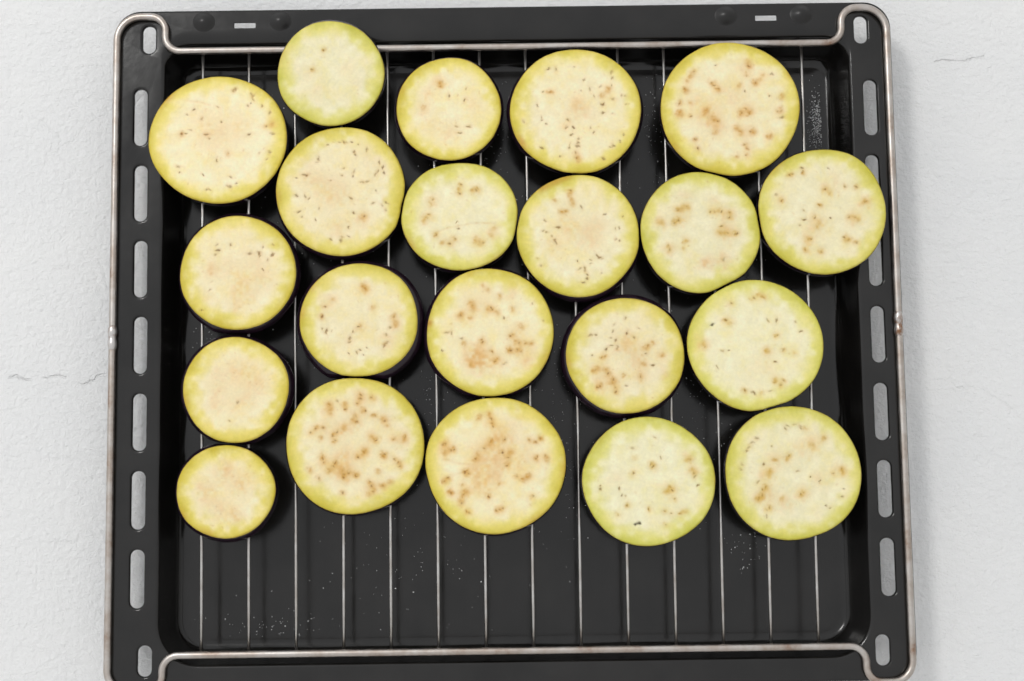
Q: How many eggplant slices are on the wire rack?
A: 21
